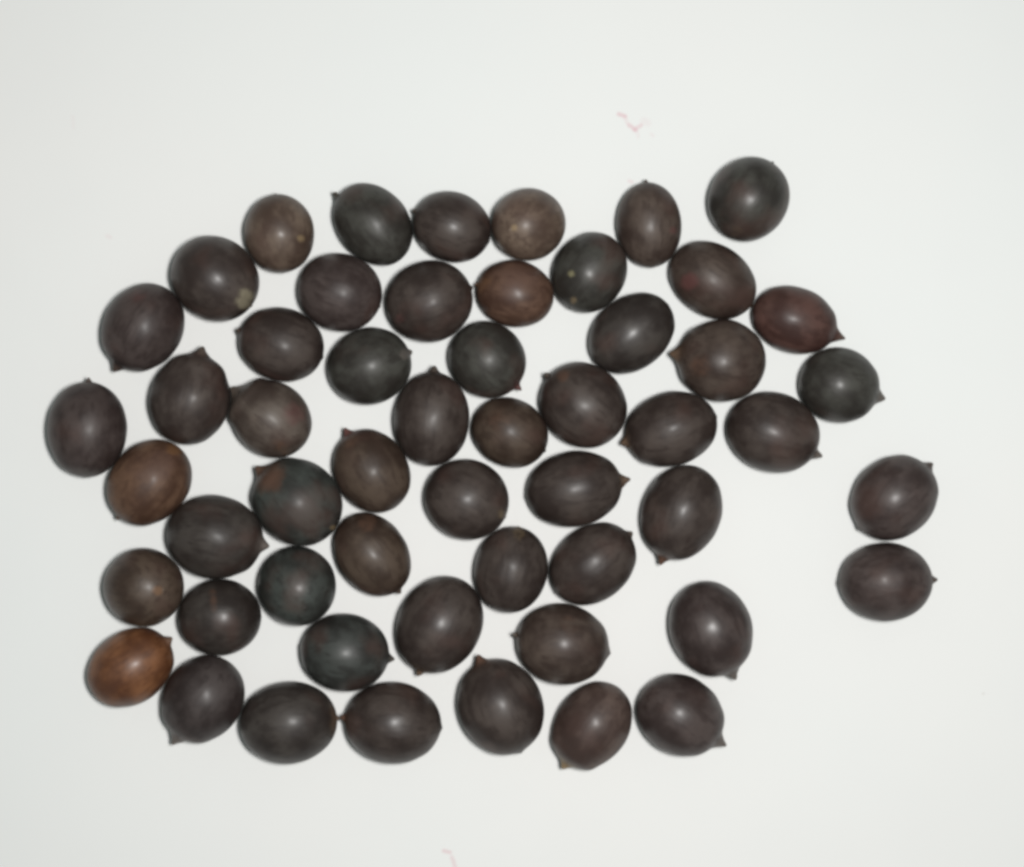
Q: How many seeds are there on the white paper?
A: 54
